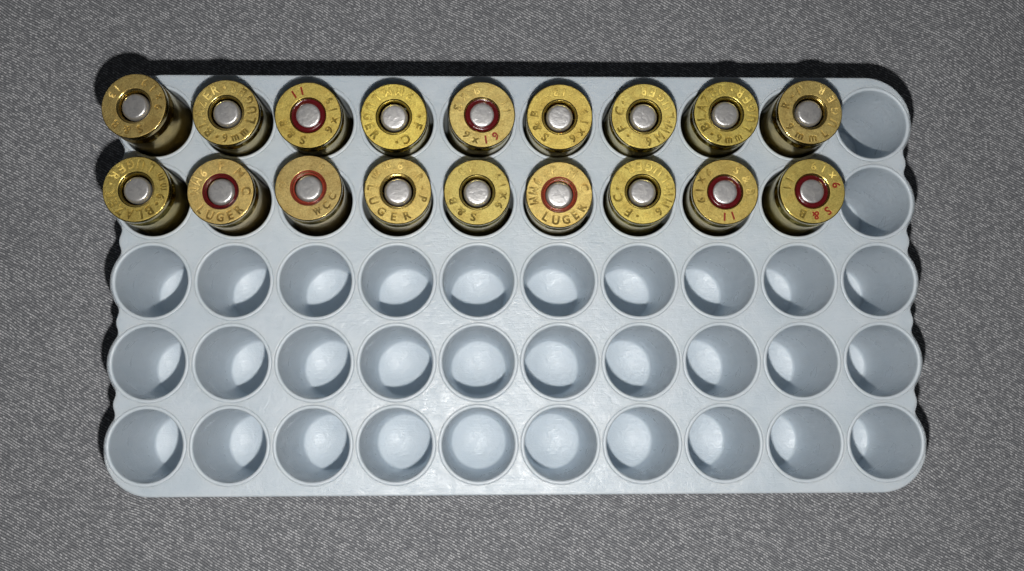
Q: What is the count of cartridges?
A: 18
